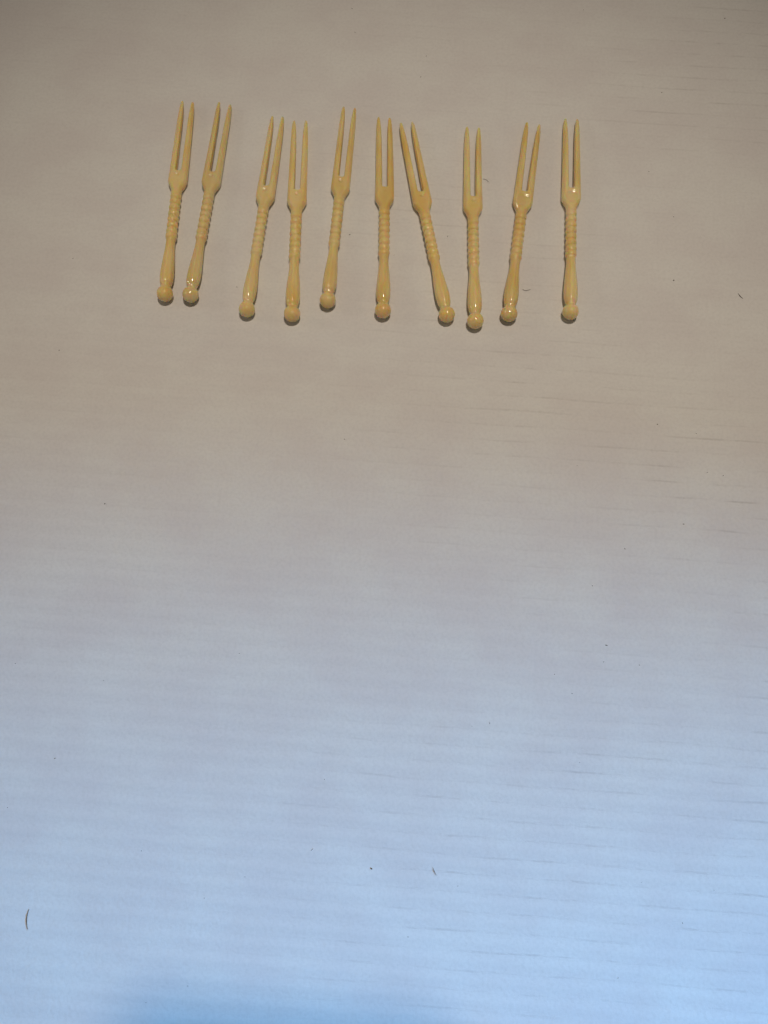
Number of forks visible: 10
